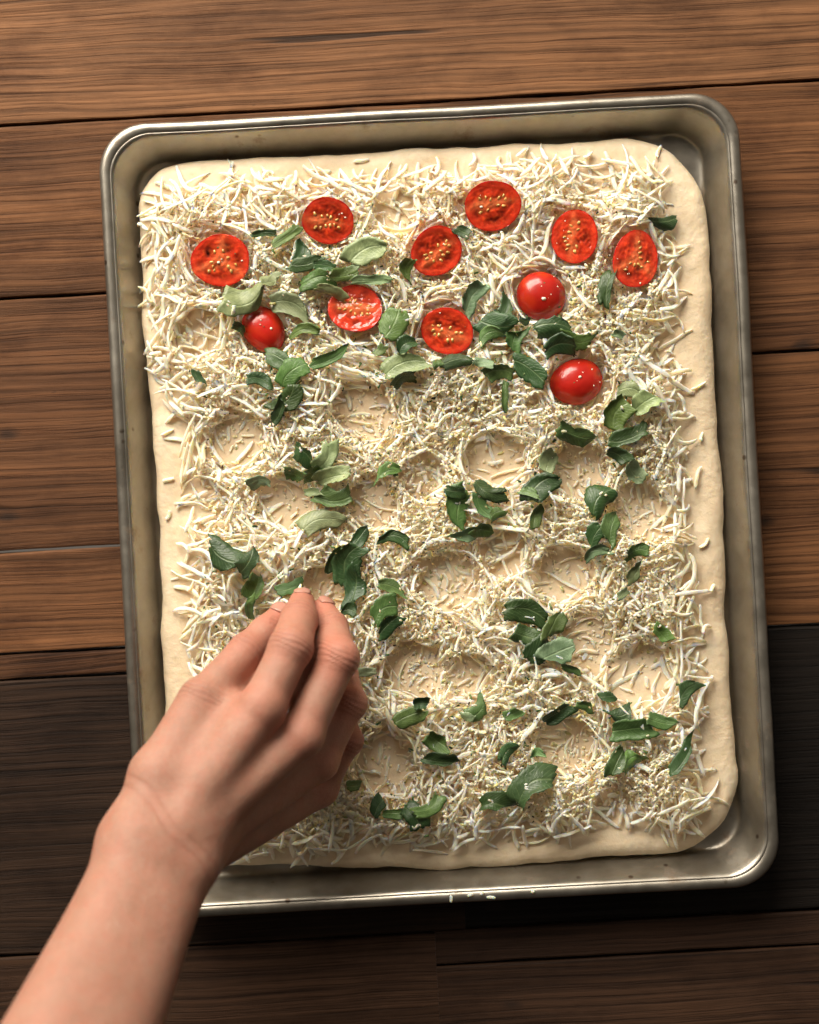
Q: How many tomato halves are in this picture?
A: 11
